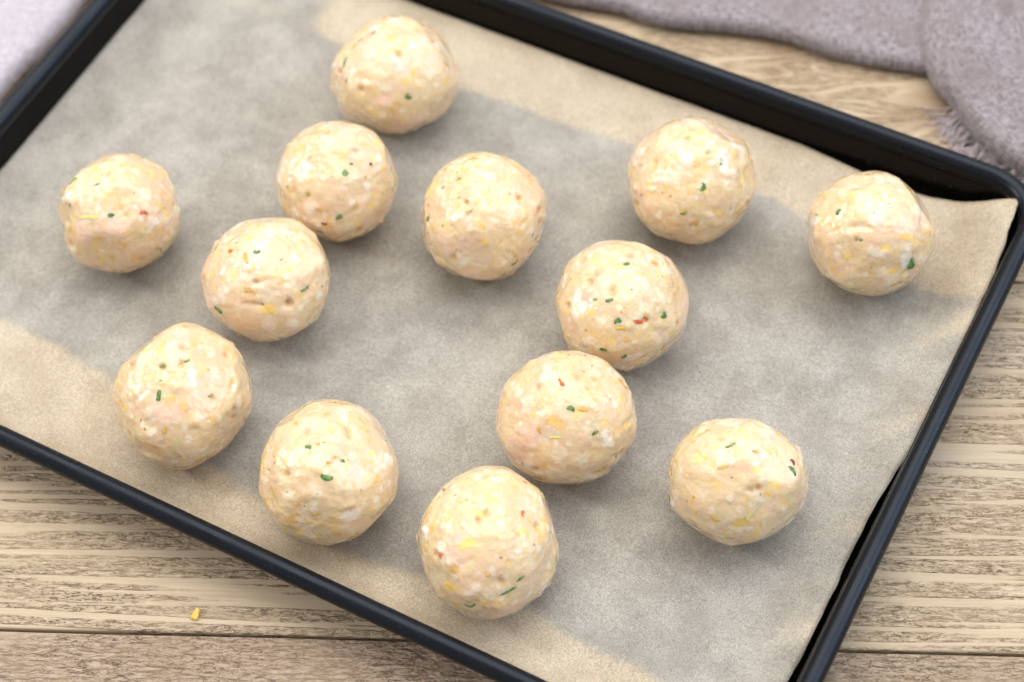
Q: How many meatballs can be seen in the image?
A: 13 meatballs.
